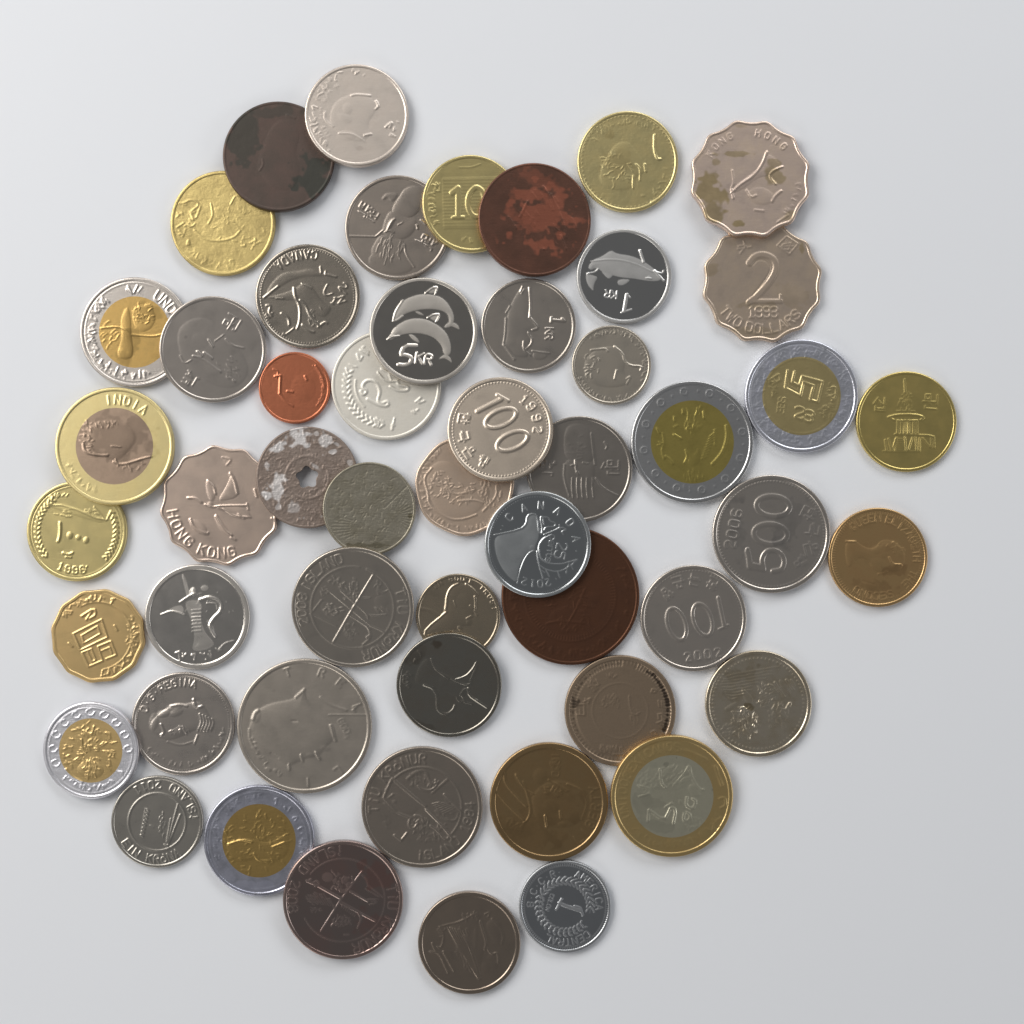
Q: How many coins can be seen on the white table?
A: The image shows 52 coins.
